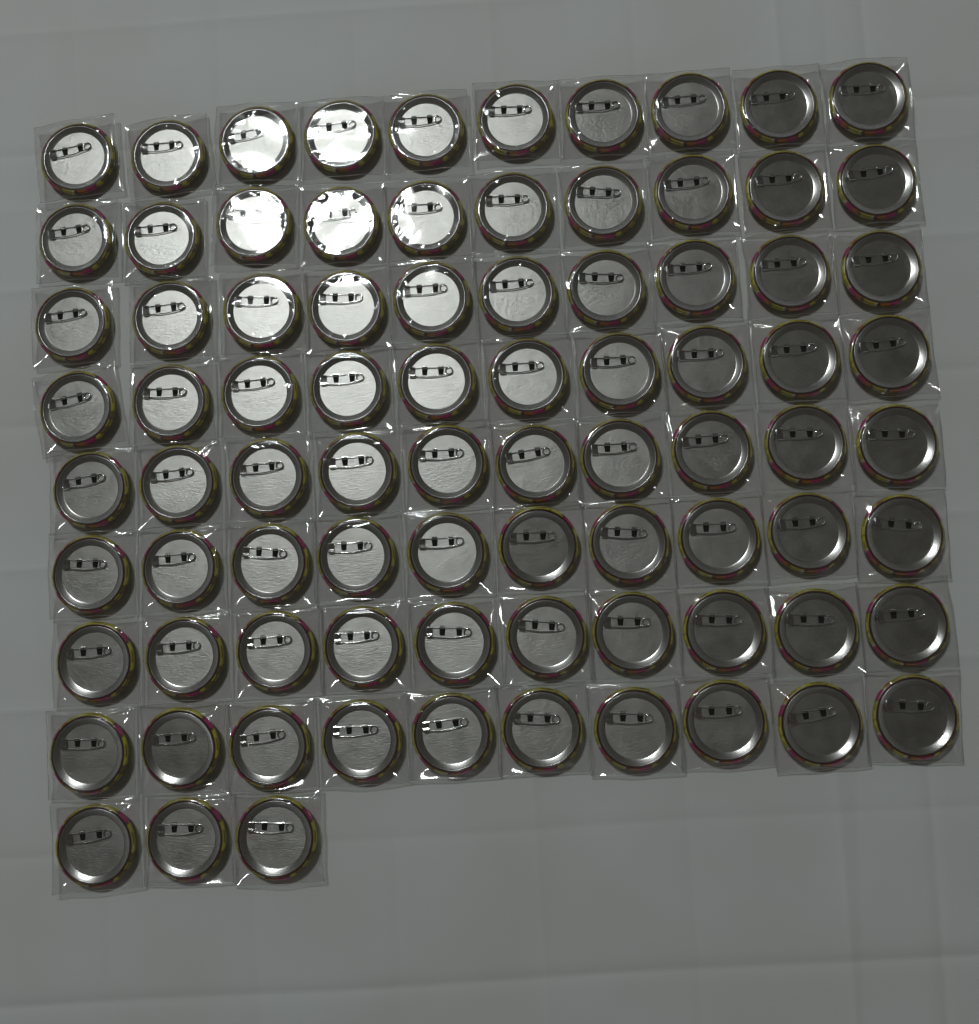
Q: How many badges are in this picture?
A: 83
